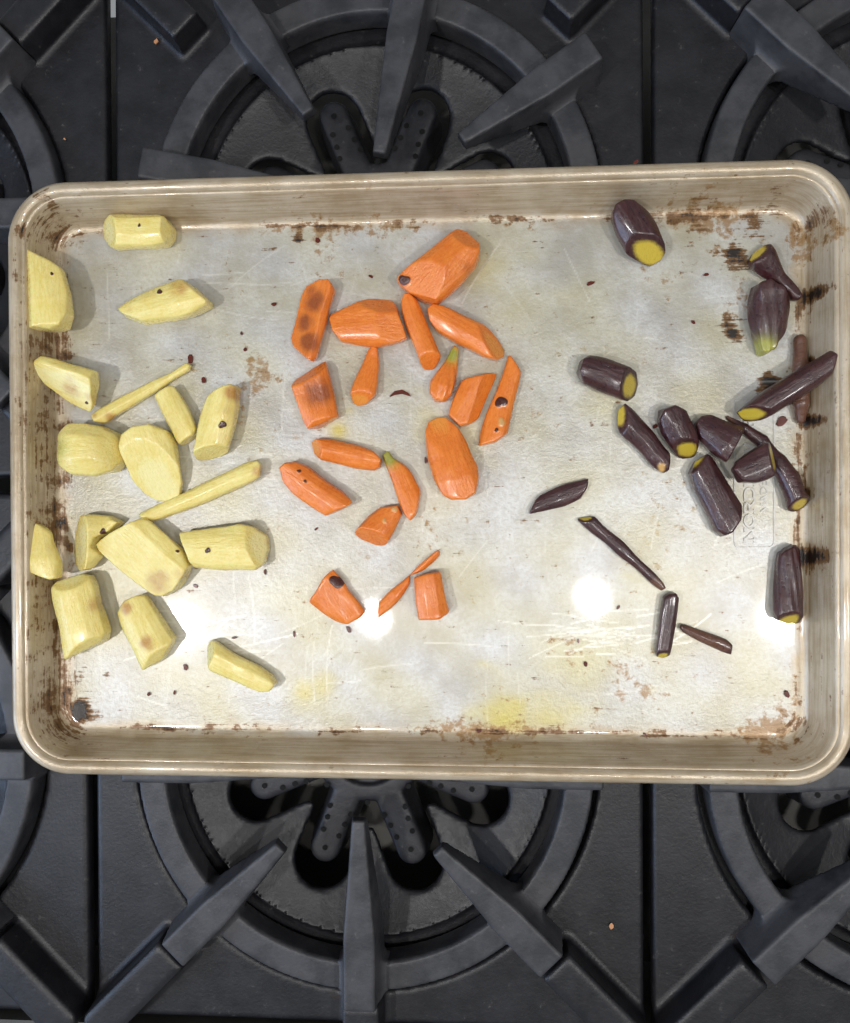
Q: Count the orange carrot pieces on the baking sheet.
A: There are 18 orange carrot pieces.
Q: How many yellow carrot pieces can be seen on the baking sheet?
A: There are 17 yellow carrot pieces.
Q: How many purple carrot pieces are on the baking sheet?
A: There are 17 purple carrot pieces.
